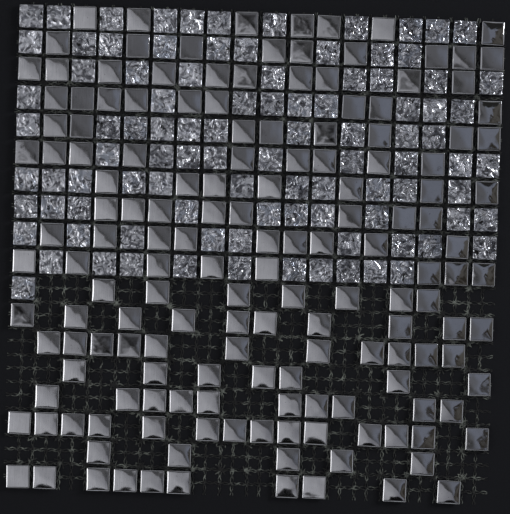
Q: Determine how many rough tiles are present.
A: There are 97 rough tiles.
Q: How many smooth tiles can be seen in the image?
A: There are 158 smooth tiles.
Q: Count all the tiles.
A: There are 255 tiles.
